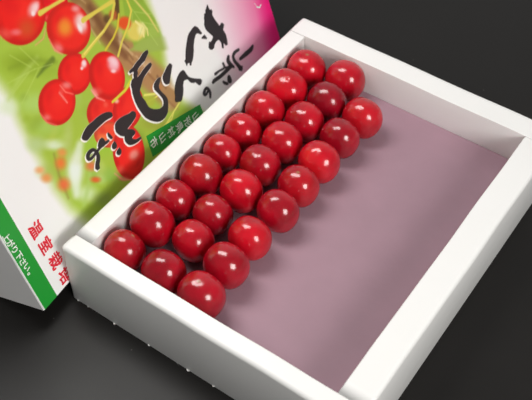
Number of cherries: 26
